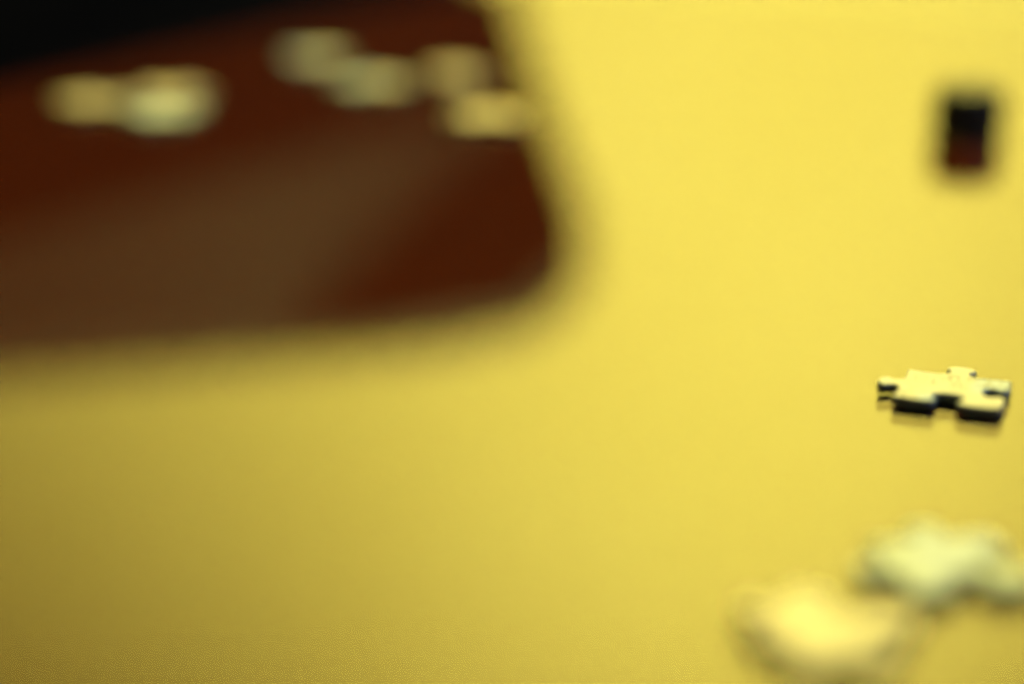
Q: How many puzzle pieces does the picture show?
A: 10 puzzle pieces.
